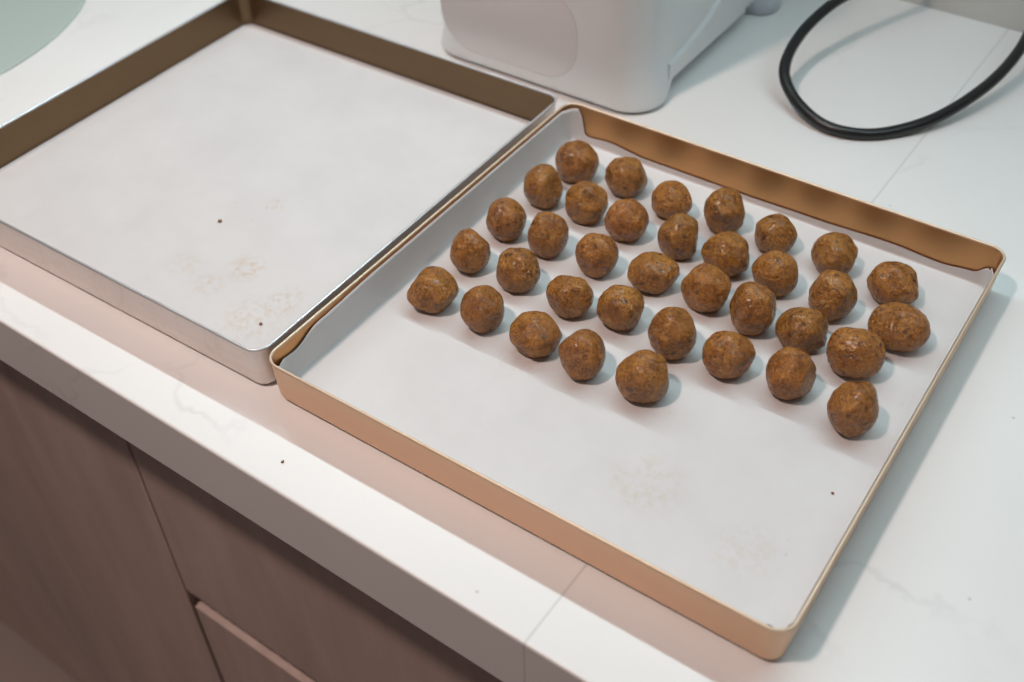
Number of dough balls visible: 36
